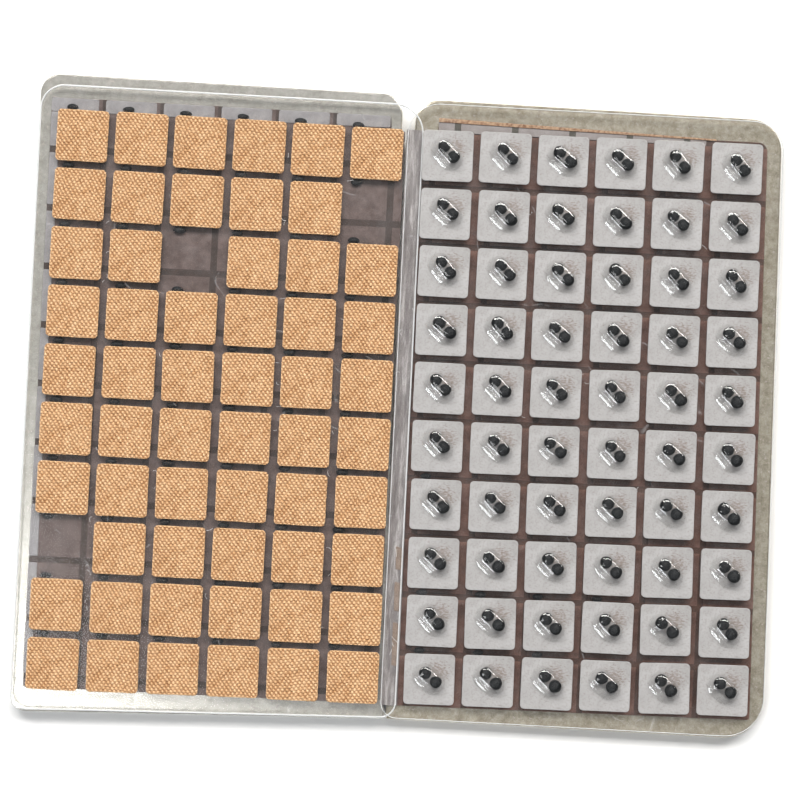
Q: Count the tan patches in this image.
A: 57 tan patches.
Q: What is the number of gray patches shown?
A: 60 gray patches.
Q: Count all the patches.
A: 117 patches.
